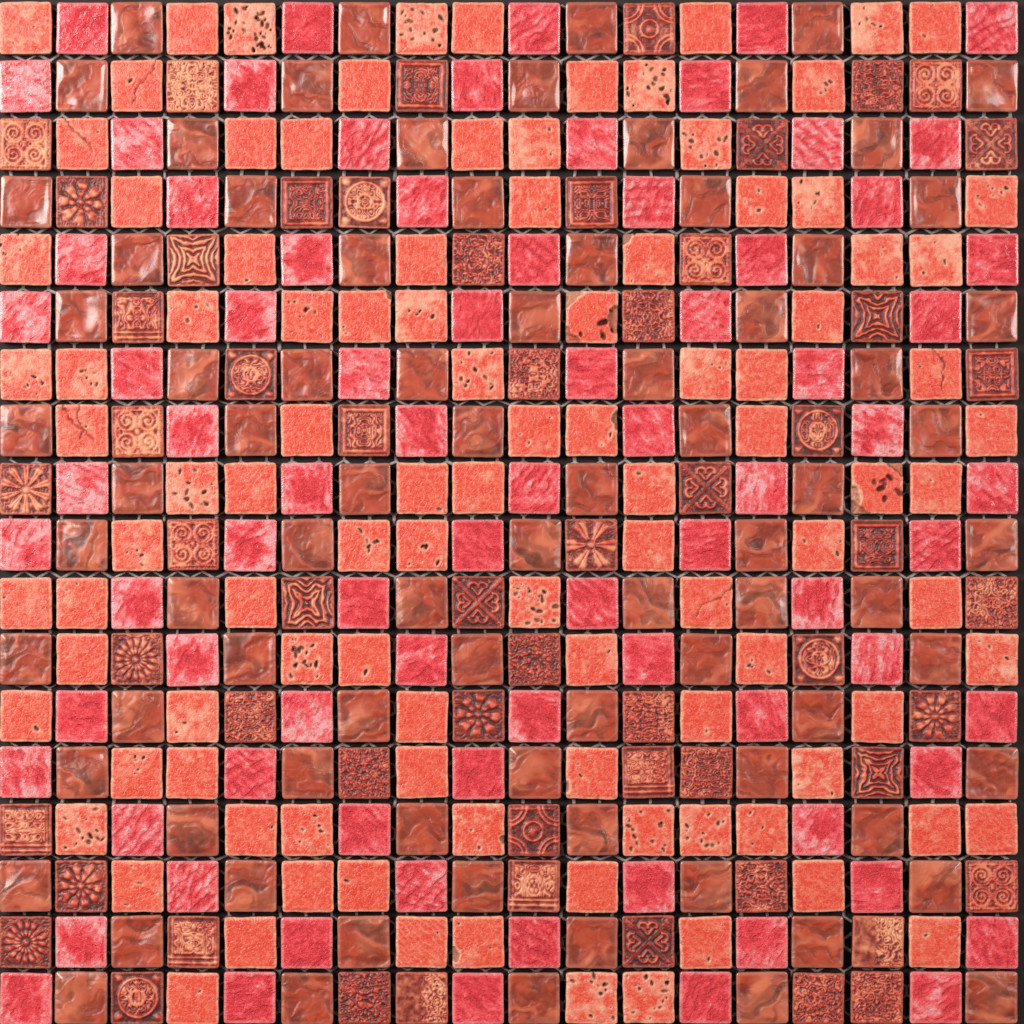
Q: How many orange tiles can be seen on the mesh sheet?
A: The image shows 104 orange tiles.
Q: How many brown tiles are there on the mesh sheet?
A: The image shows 82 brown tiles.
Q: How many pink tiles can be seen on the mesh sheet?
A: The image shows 80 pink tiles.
